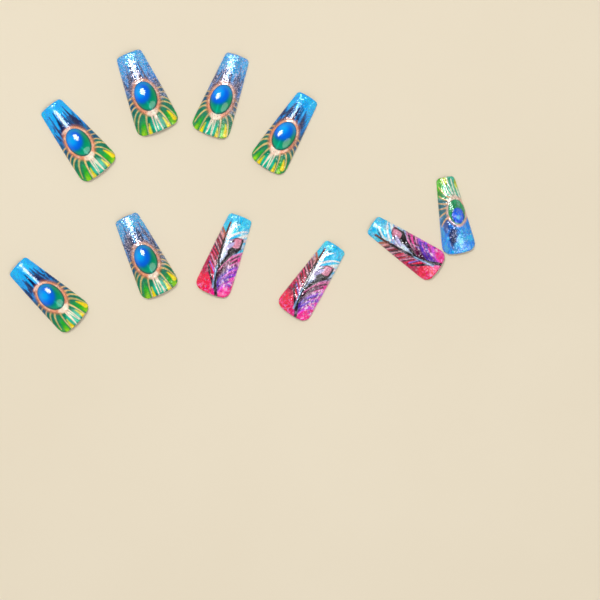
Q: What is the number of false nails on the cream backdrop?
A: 10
